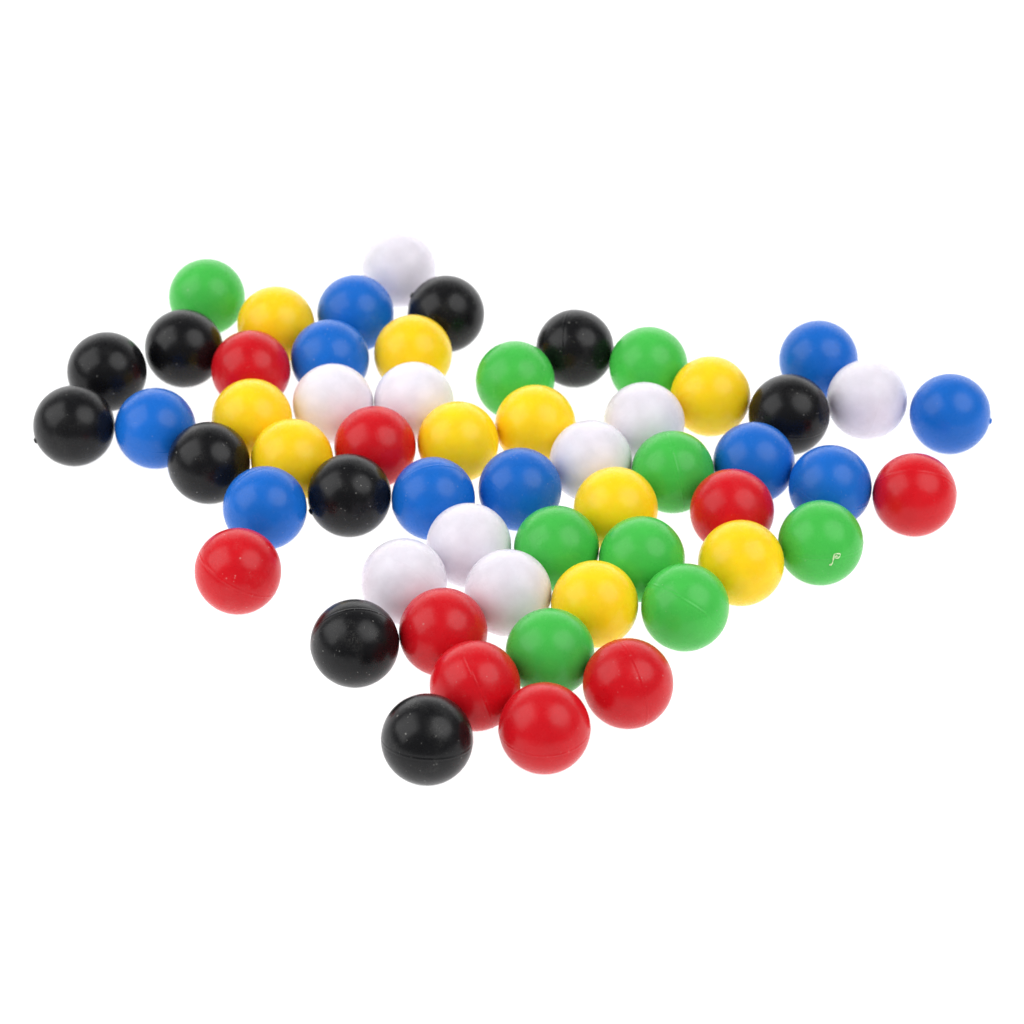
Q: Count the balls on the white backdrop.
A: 57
